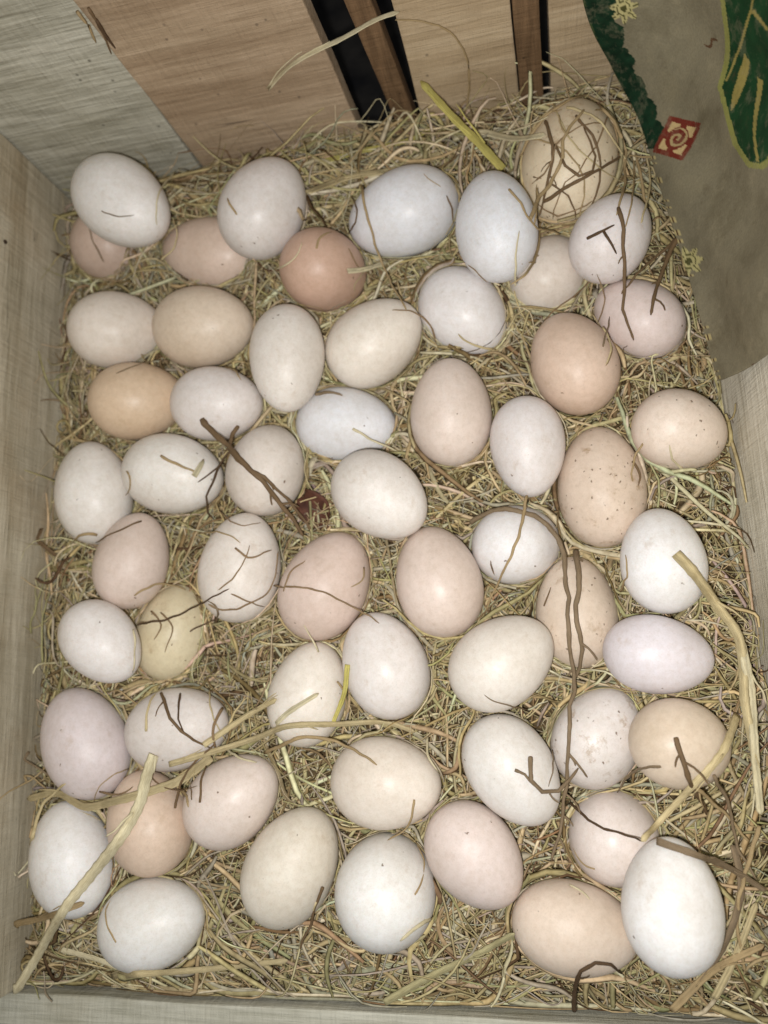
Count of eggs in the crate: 57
